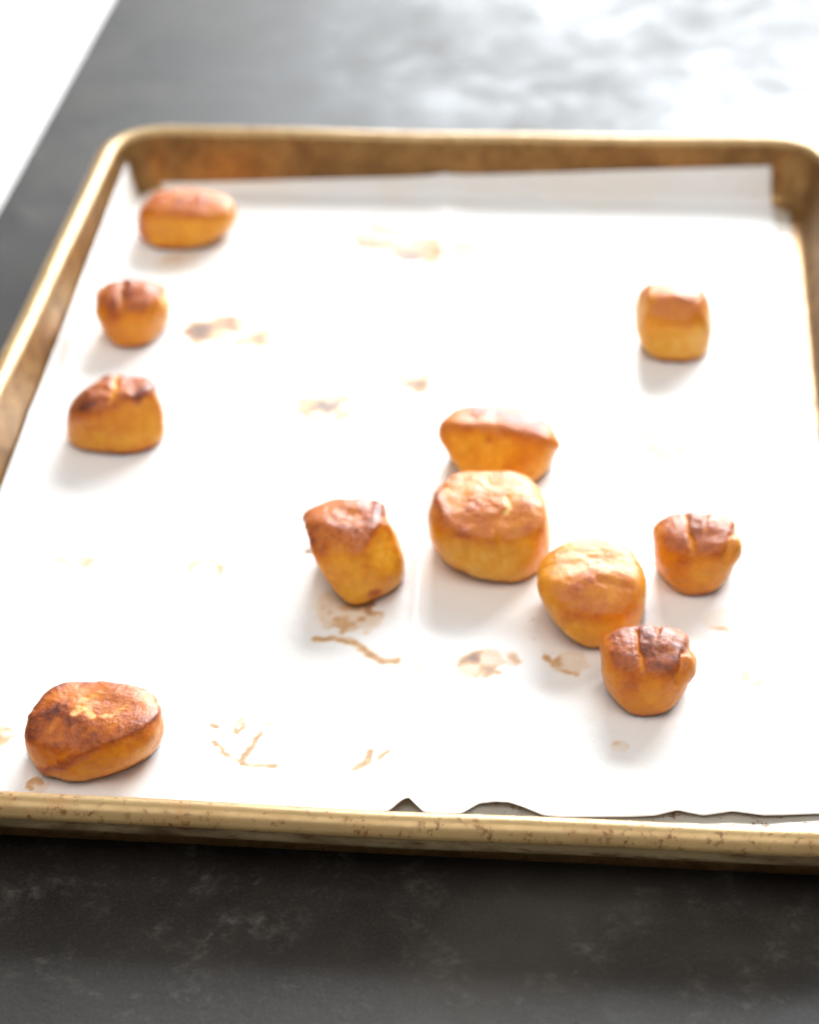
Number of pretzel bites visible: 11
